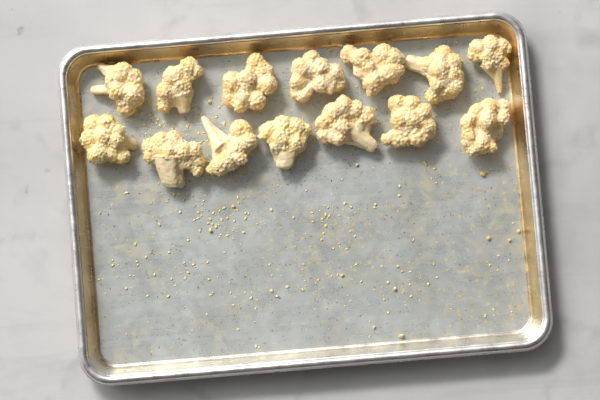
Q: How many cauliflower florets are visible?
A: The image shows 14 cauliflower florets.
